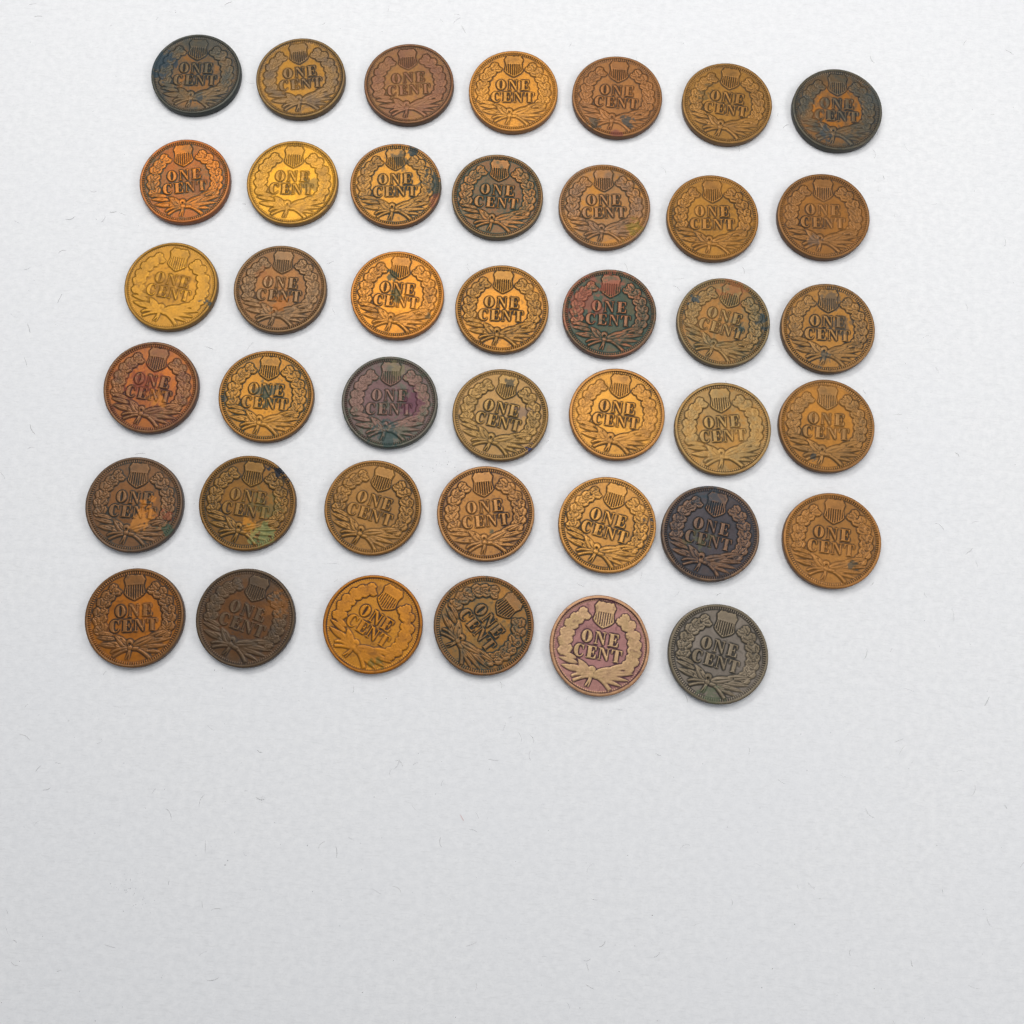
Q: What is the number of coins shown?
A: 41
